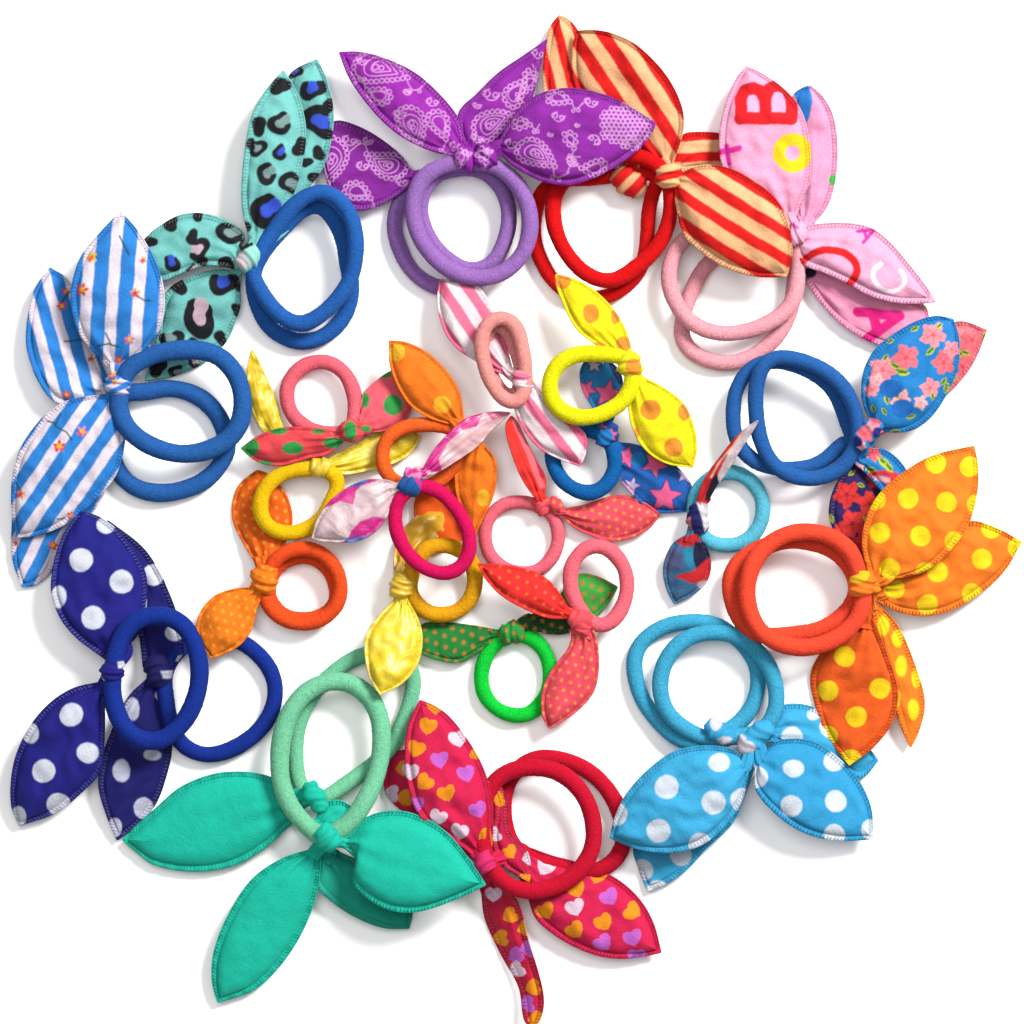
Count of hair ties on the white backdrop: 24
